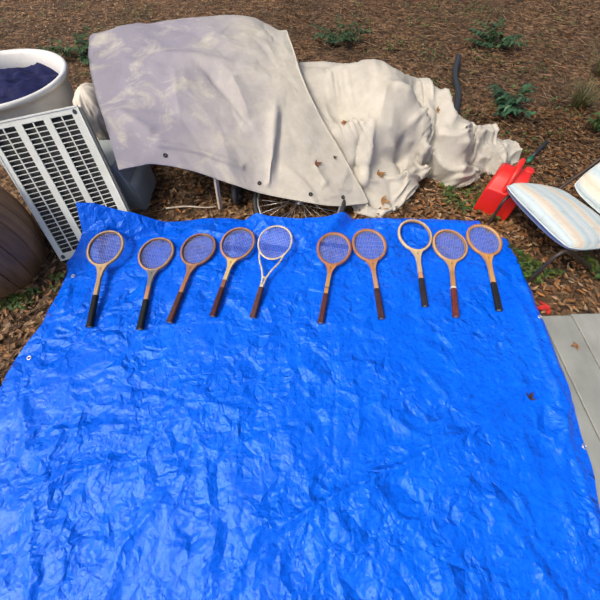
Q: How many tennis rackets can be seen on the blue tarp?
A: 10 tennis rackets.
